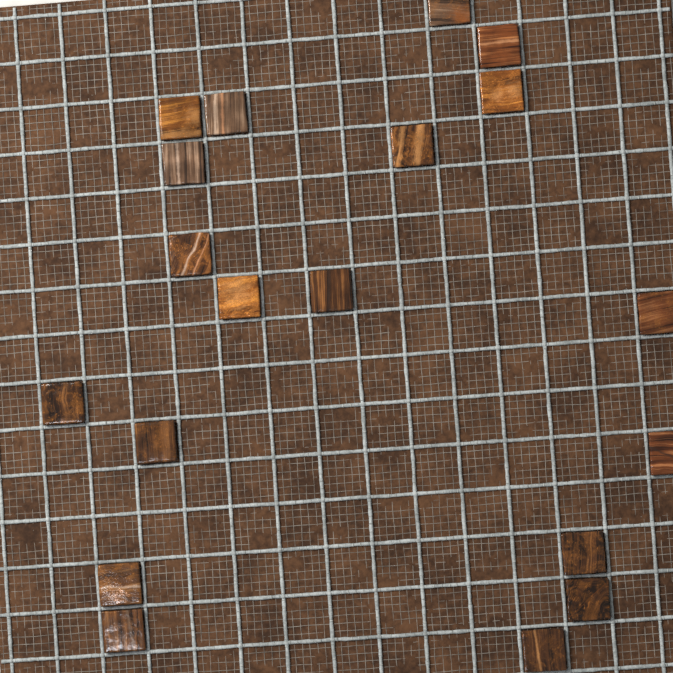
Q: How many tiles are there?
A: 19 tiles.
